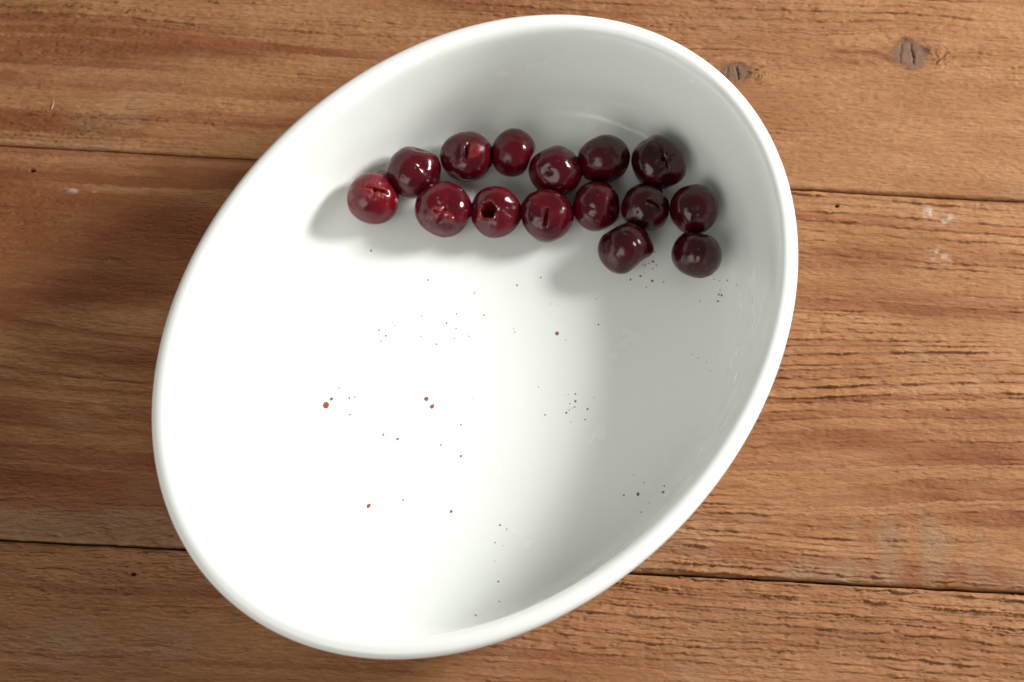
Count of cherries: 15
